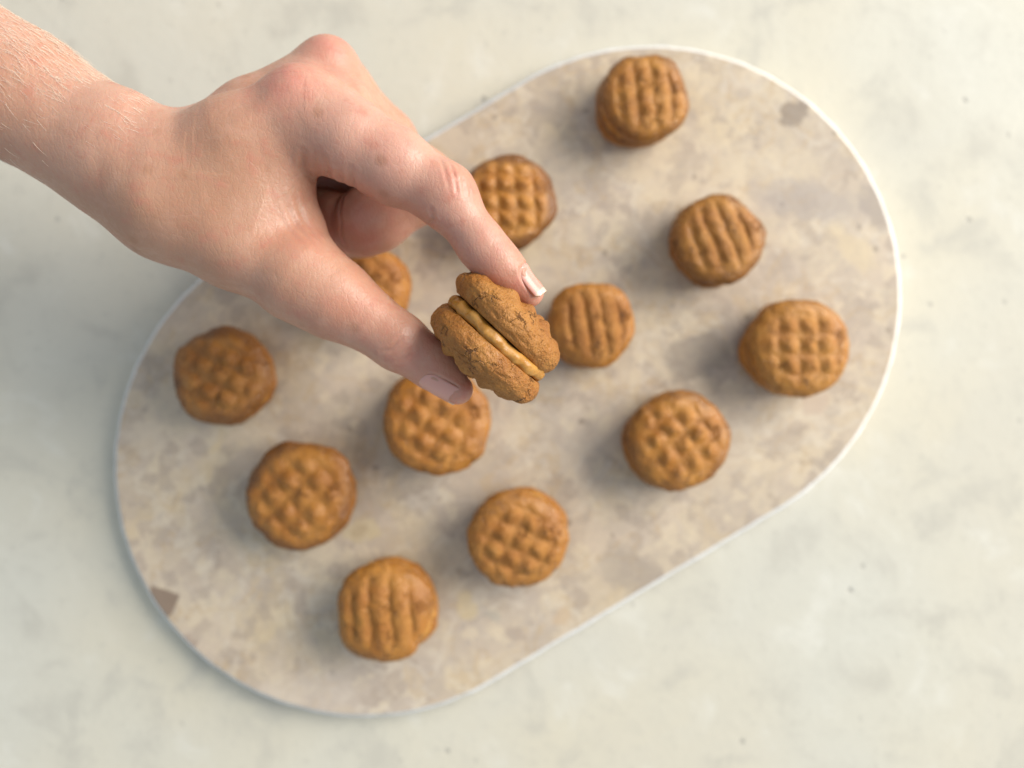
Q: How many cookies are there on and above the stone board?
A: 13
